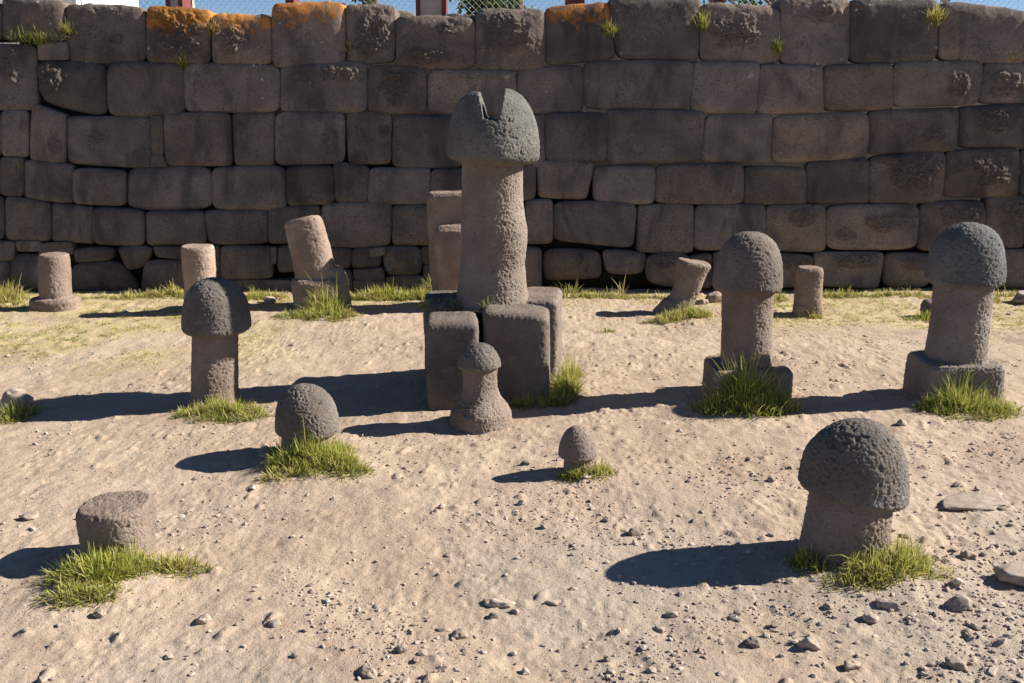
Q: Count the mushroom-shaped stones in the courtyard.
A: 8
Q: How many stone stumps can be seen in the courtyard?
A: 7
